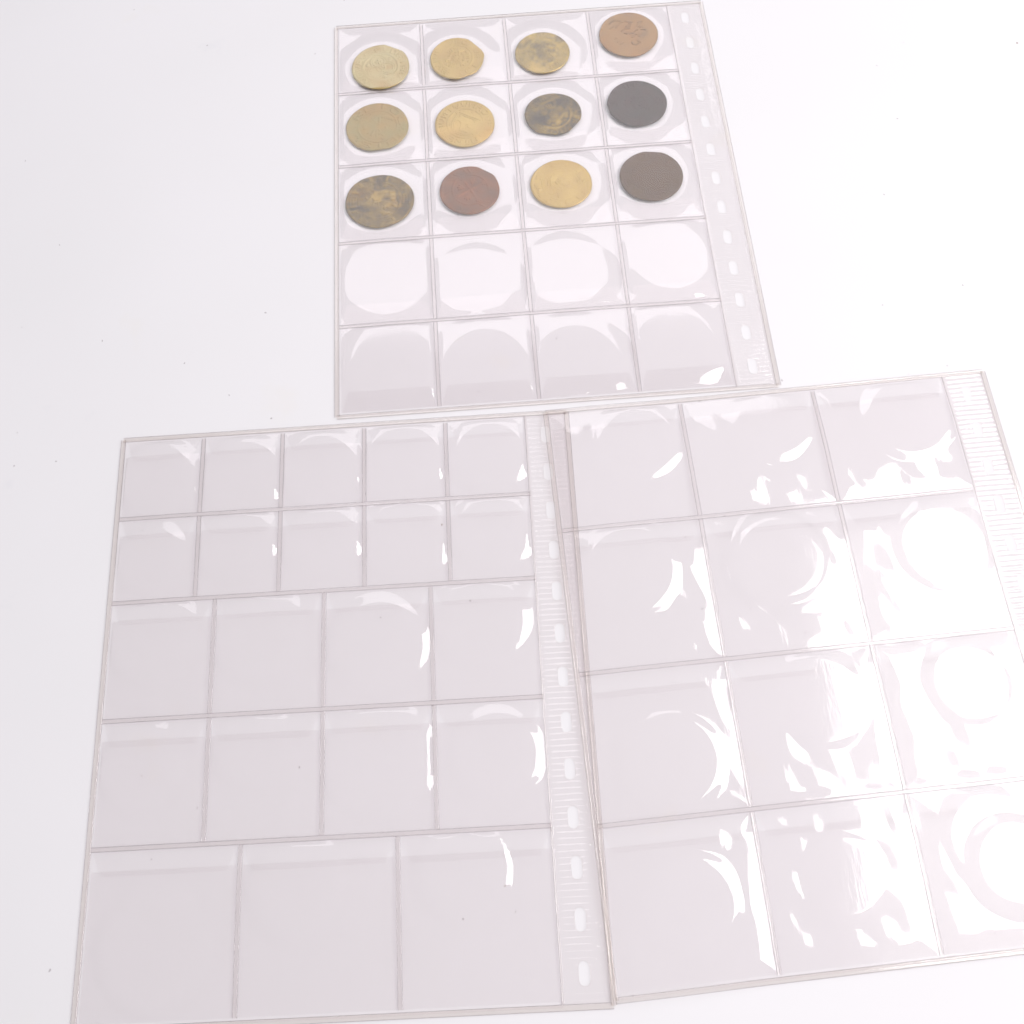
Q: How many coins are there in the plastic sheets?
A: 12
